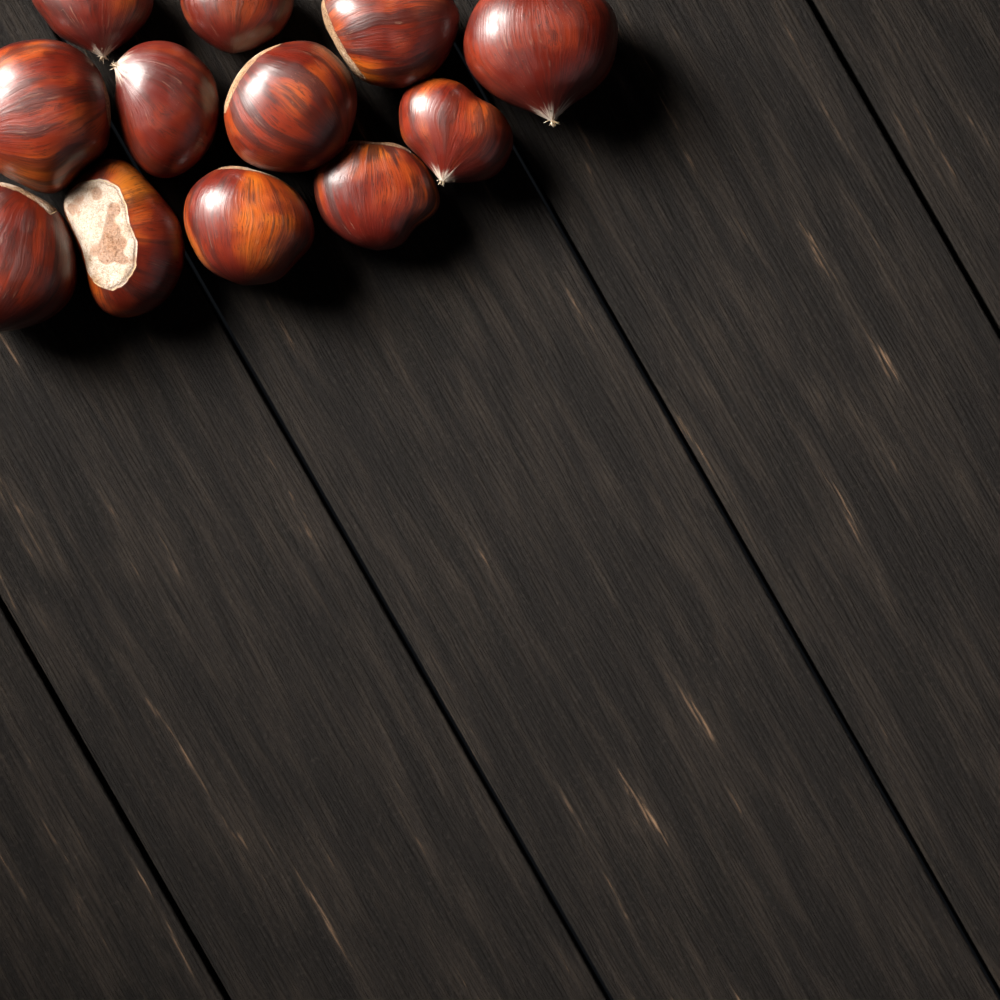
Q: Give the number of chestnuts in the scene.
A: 12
